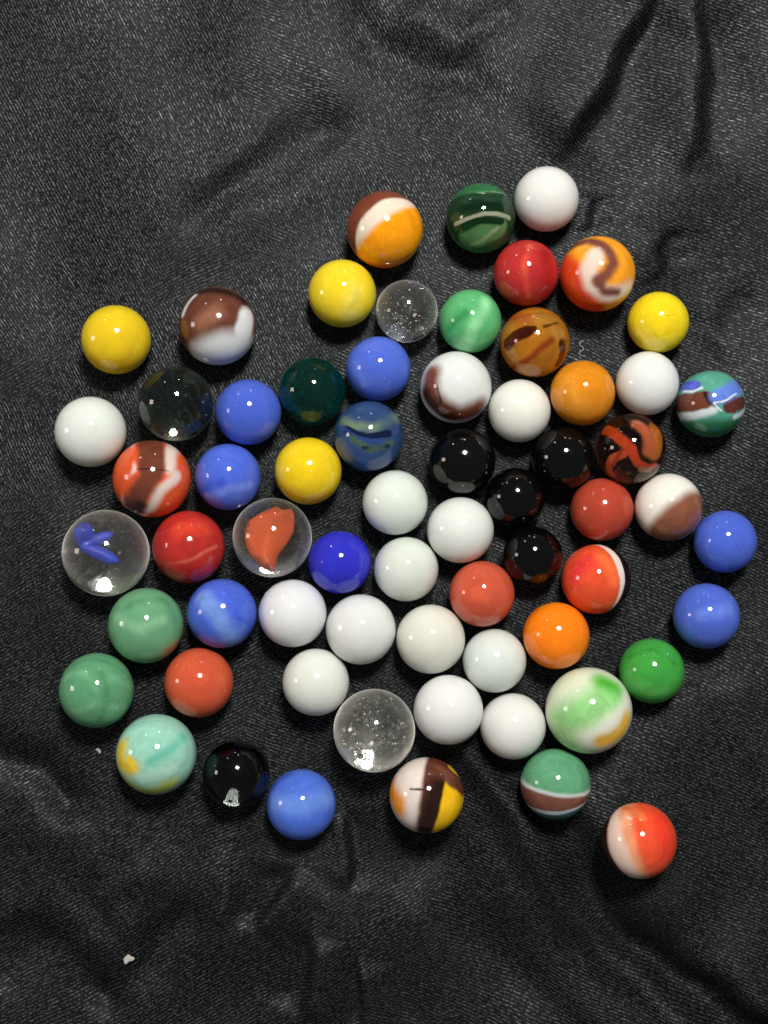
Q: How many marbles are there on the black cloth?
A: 65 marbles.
